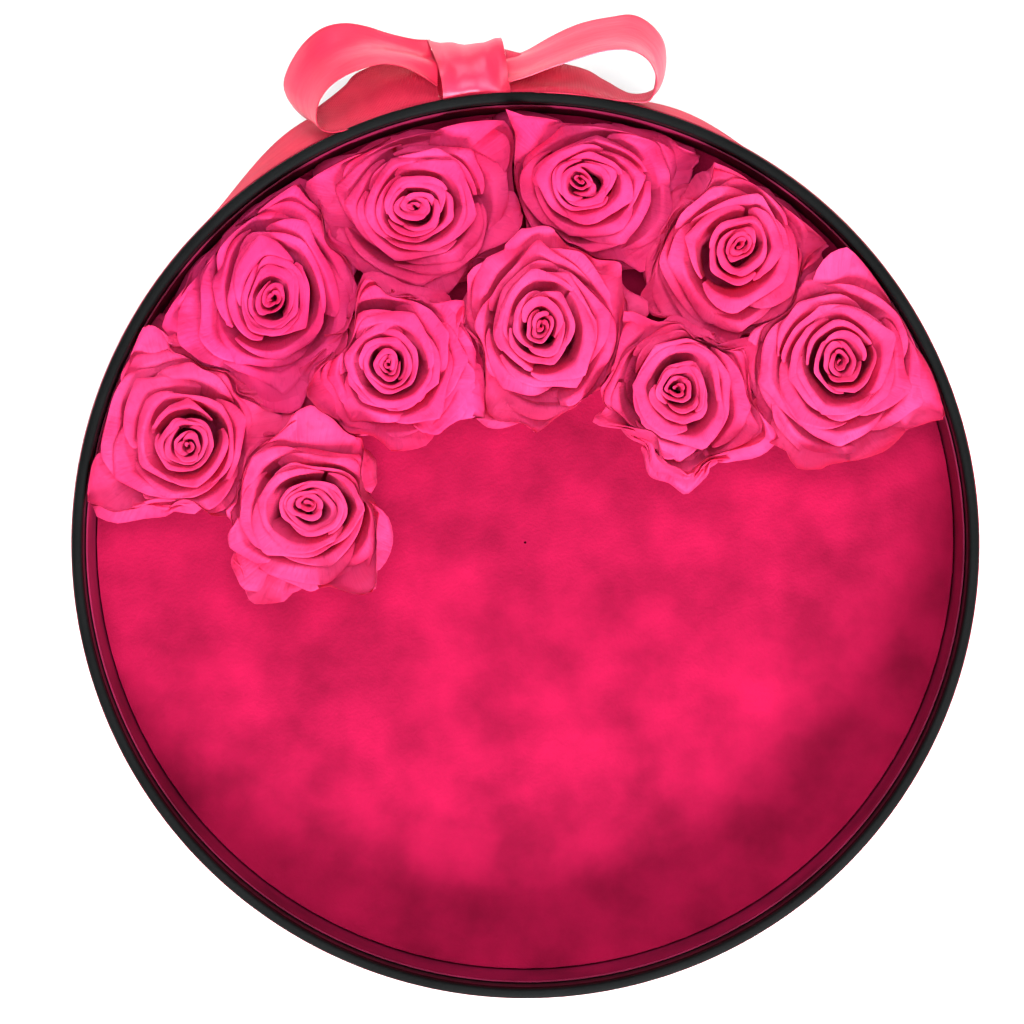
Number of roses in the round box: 10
